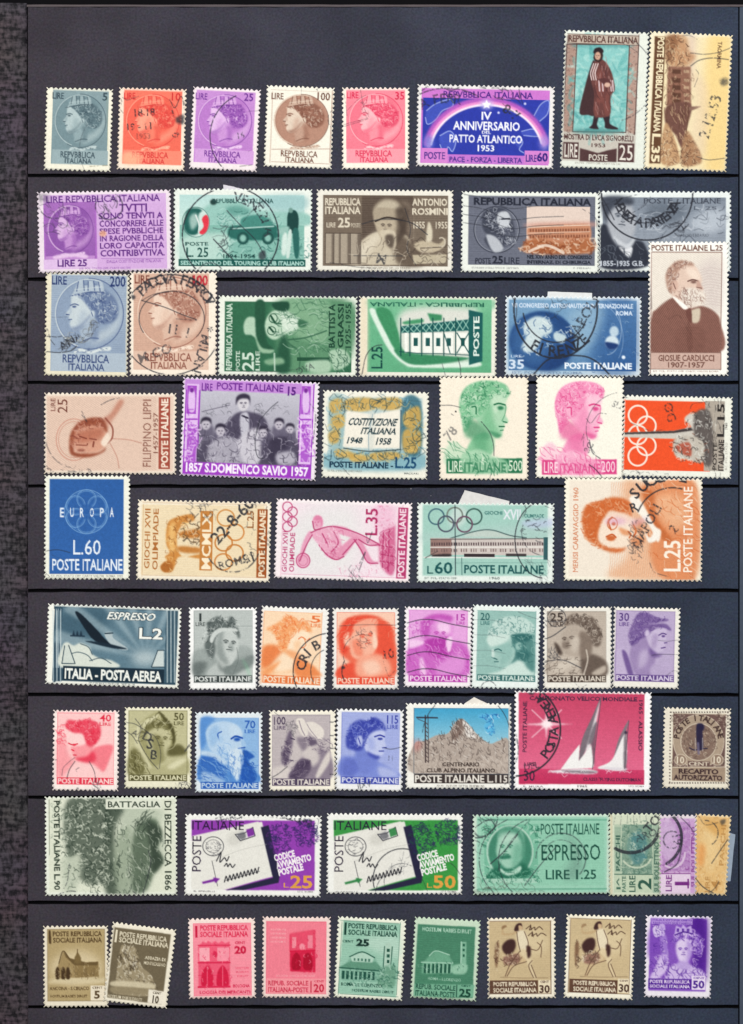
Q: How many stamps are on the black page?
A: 62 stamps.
